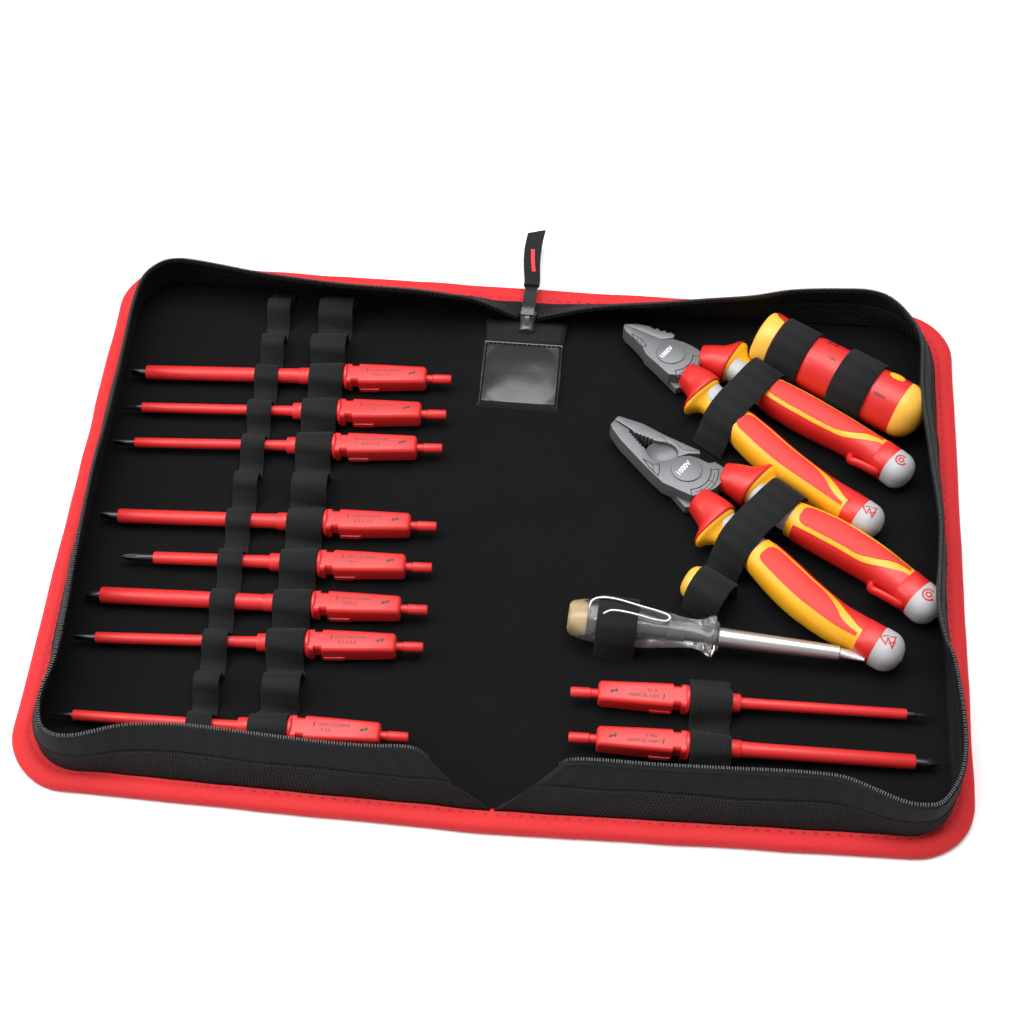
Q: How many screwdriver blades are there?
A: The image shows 10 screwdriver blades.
